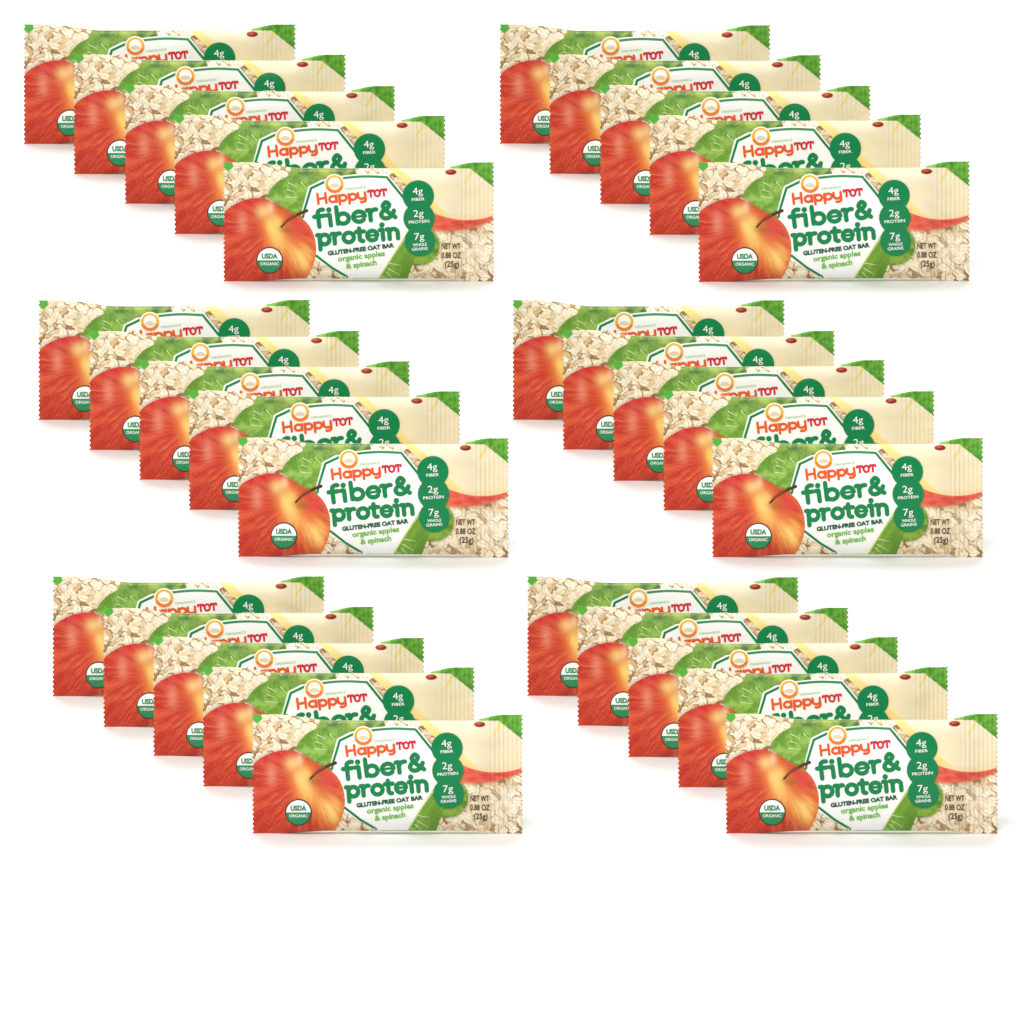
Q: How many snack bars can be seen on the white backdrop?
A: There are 30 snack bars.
